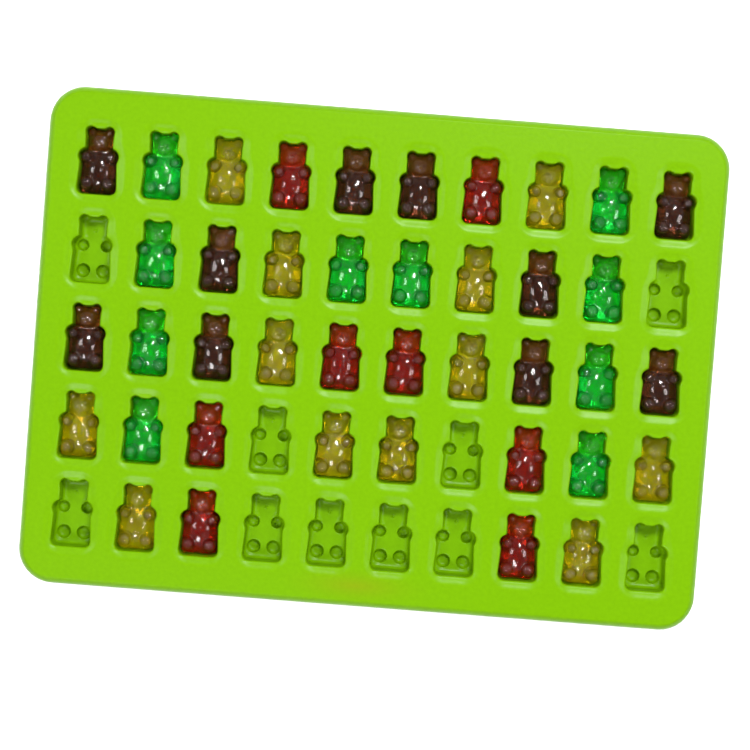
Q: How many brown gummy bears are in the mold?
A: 10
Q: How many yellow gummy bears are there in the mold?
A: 12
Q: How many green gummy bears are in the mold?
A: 10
